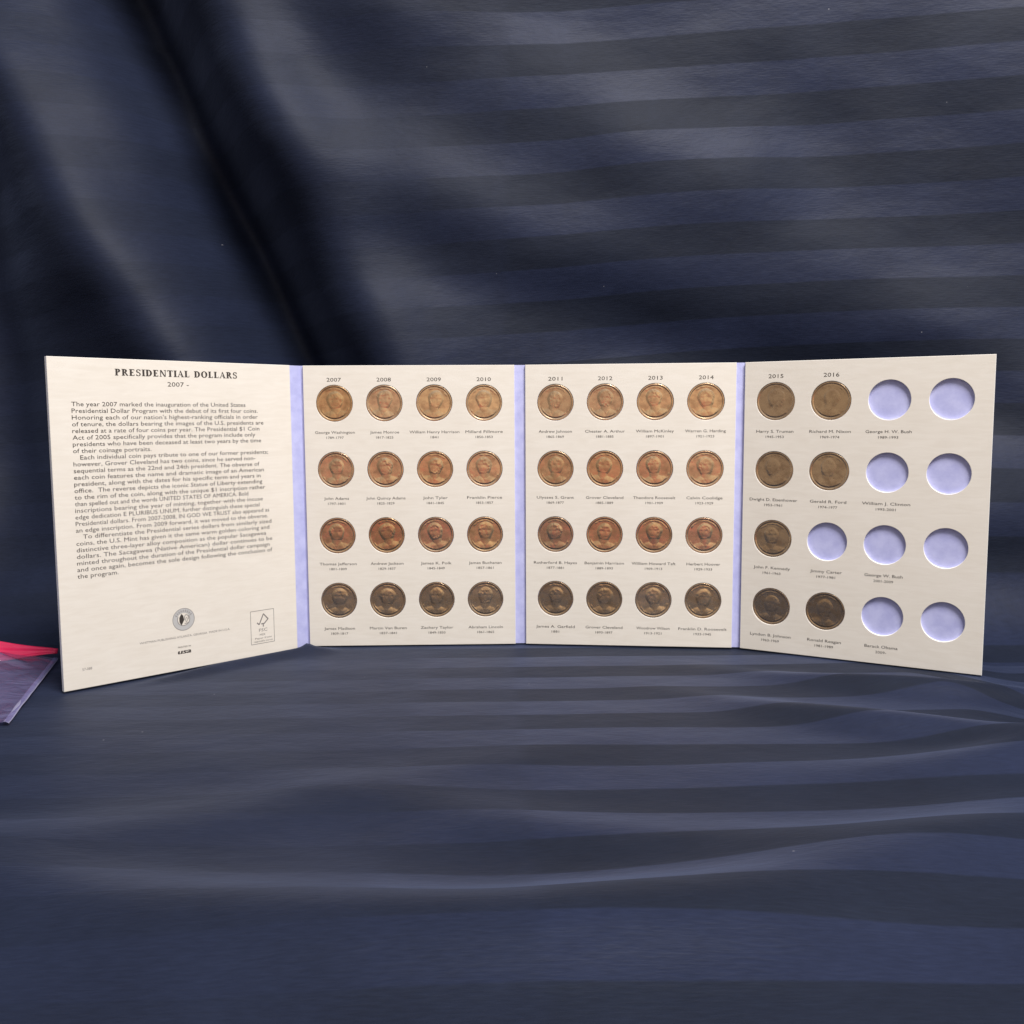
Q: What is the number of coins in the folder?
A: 39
